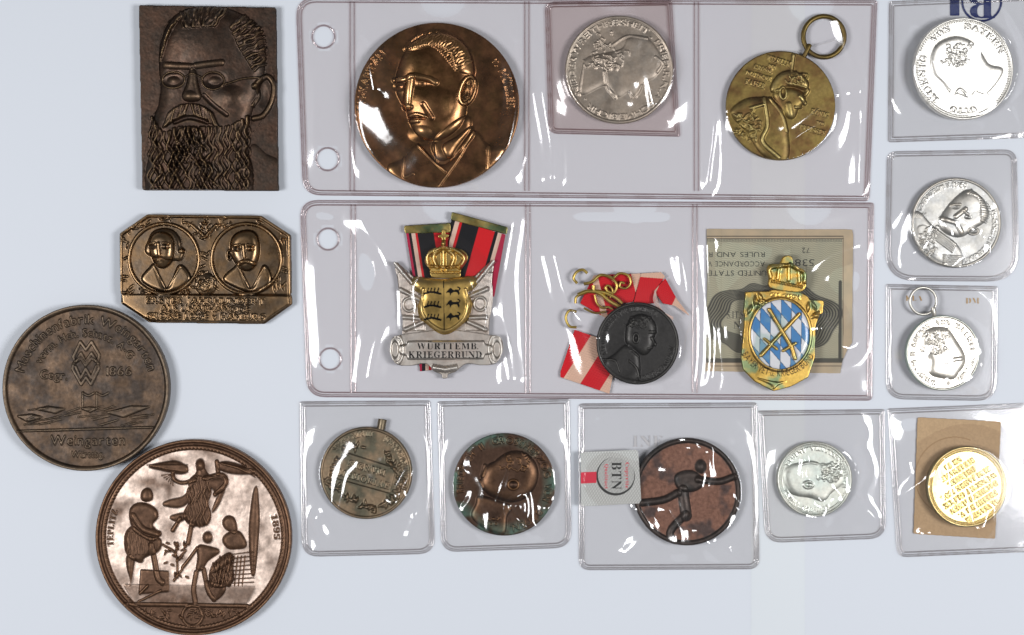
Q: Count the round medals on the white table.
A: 14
